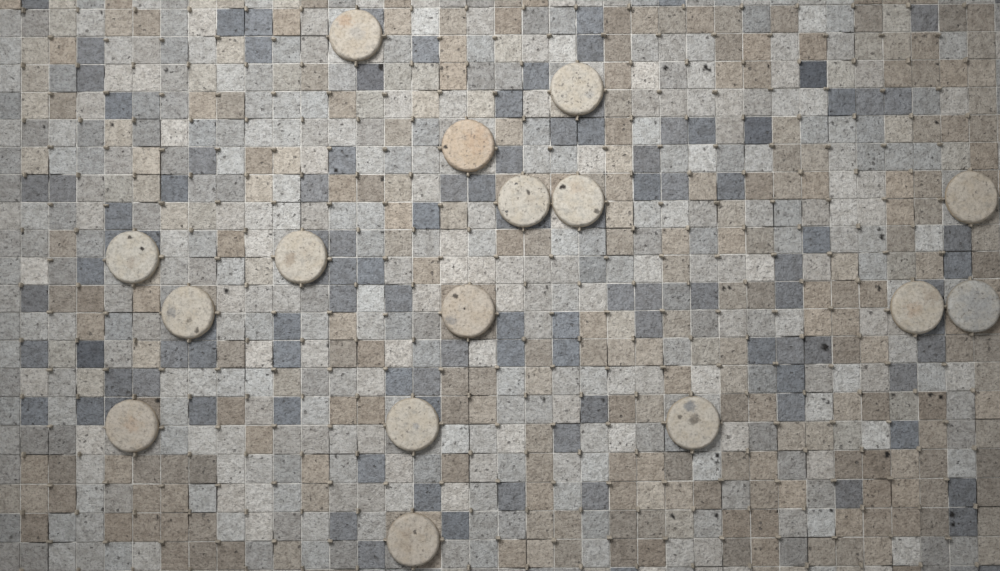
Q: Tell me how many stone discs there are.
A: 16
